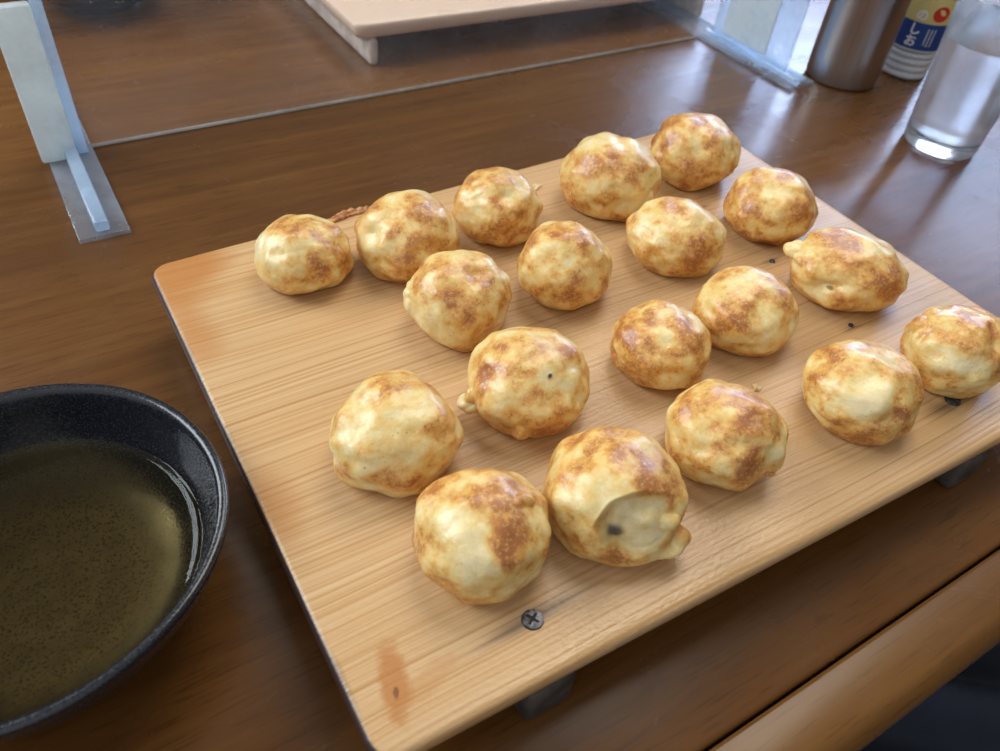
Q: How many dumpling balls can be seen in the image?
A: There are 19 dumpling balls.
